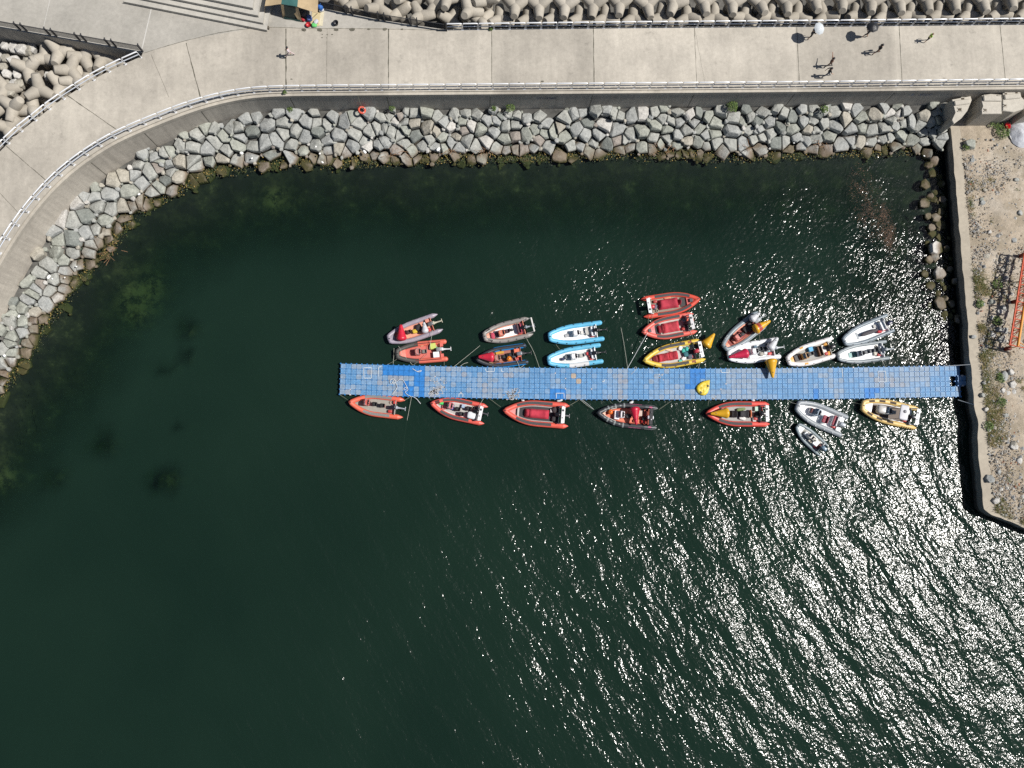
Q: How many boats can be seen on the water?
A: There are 22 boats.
